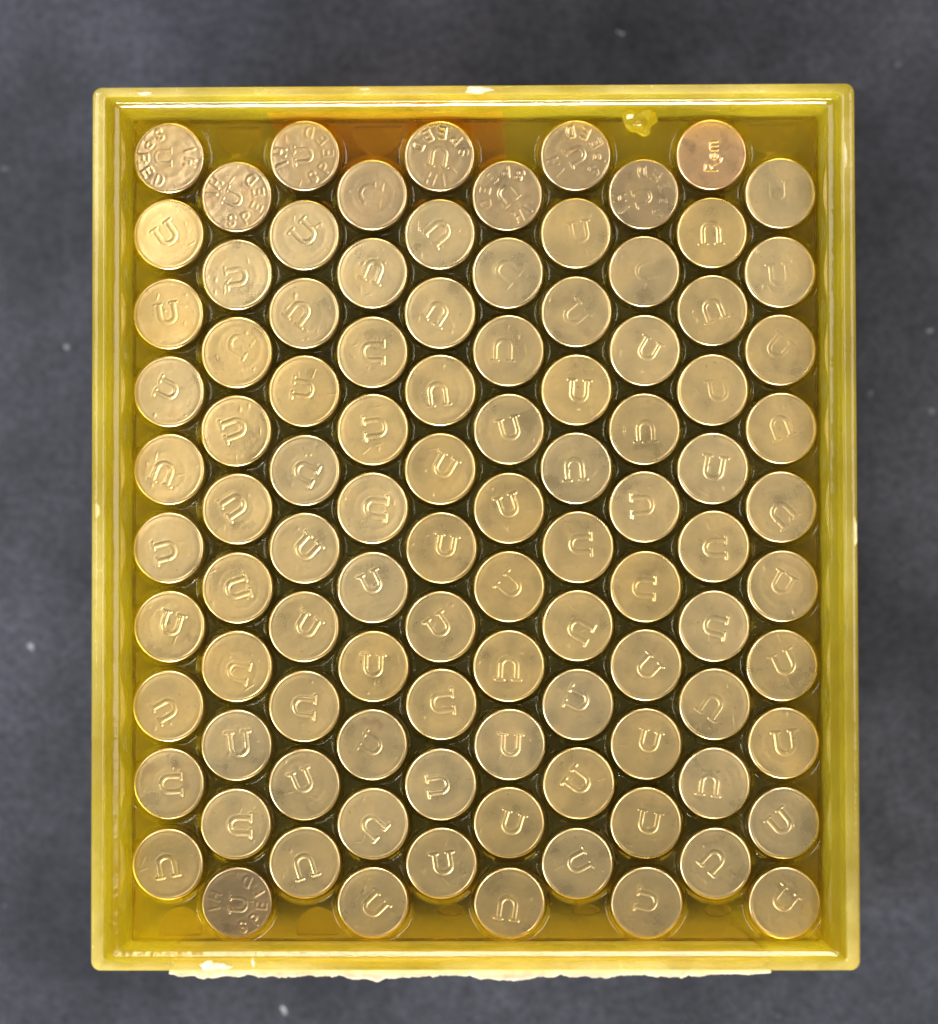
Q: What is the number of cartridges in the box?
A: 100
